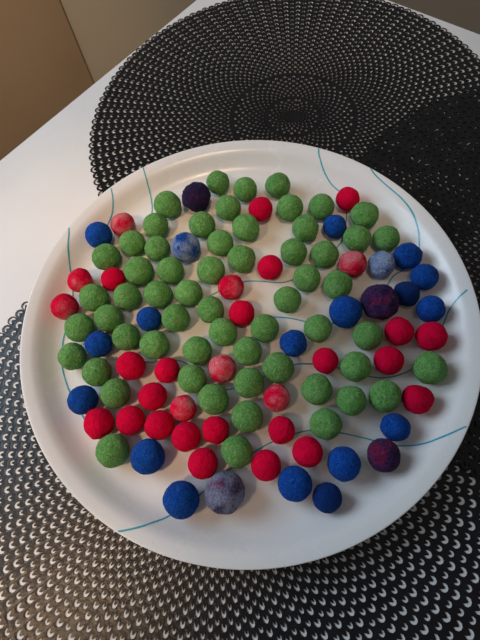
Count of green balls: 59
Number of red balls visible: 30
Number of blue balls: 19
